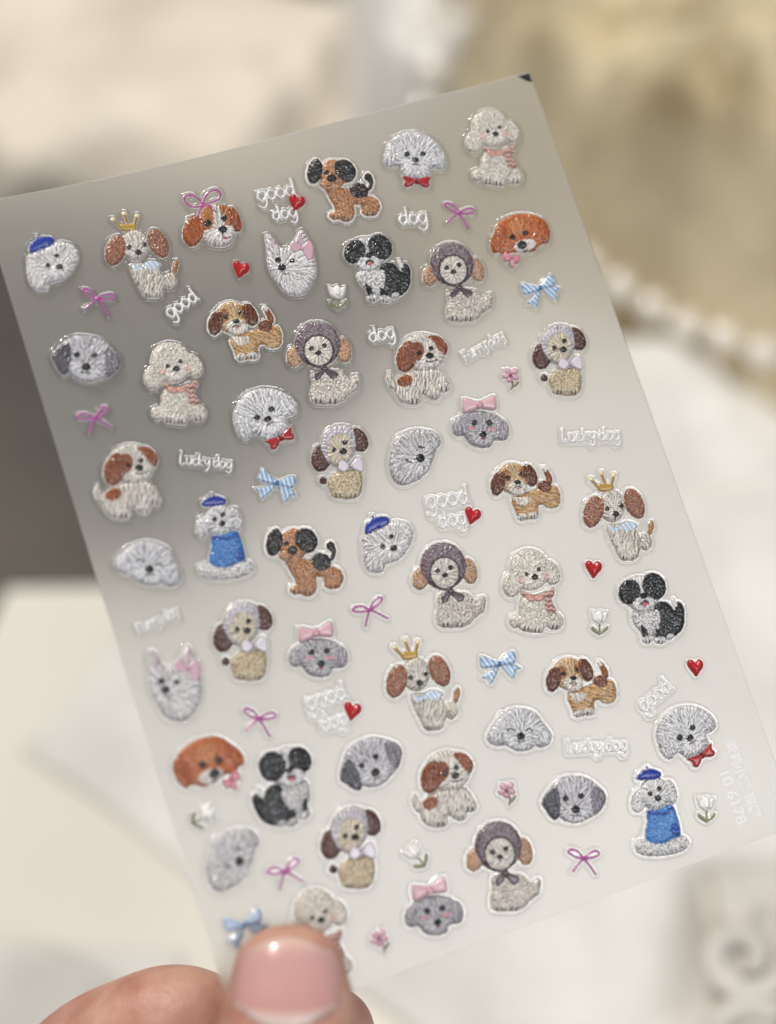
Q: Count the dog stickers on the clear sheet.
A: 48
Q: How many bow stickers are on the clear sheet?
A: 11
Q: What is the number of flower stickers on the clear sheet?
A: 8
